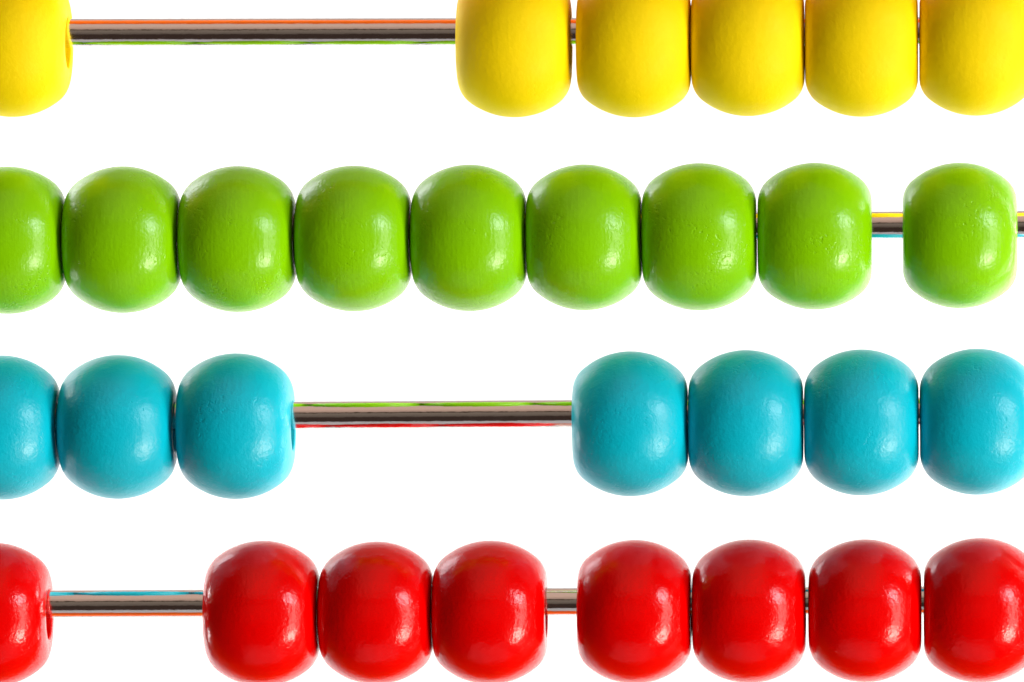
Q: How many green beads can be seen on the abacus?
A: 9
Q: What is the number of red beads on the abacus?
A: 8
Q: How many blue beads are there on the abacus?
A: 7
